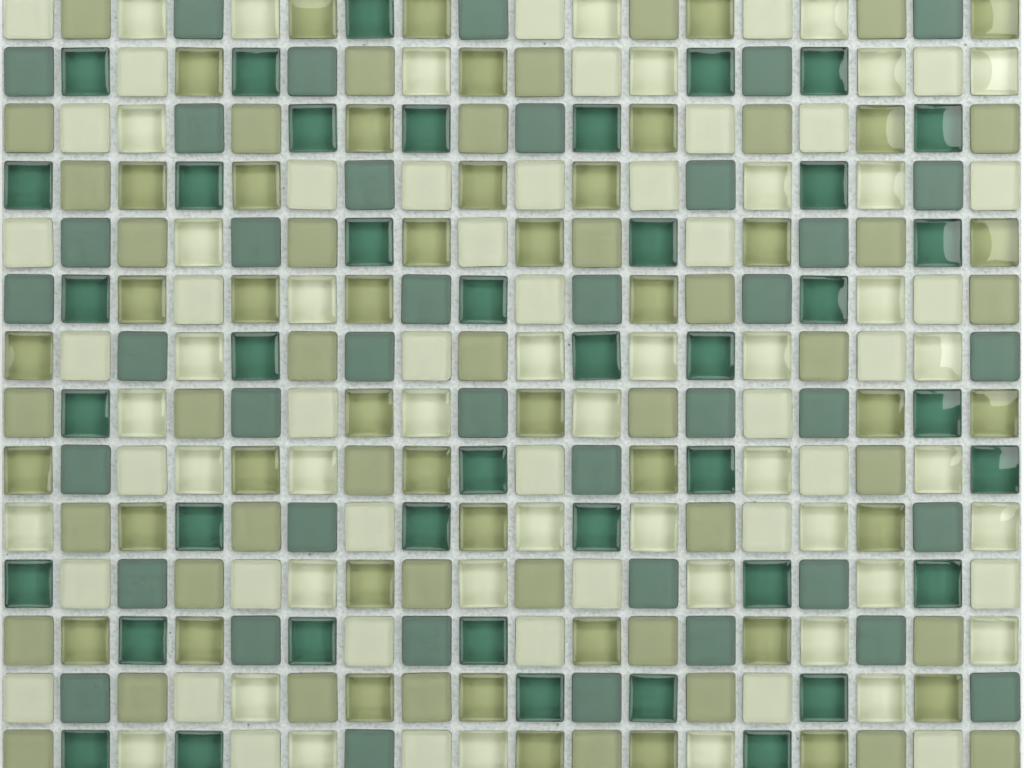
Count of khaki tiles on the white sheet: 86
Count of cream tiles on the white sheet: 85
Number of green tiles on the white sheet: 81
